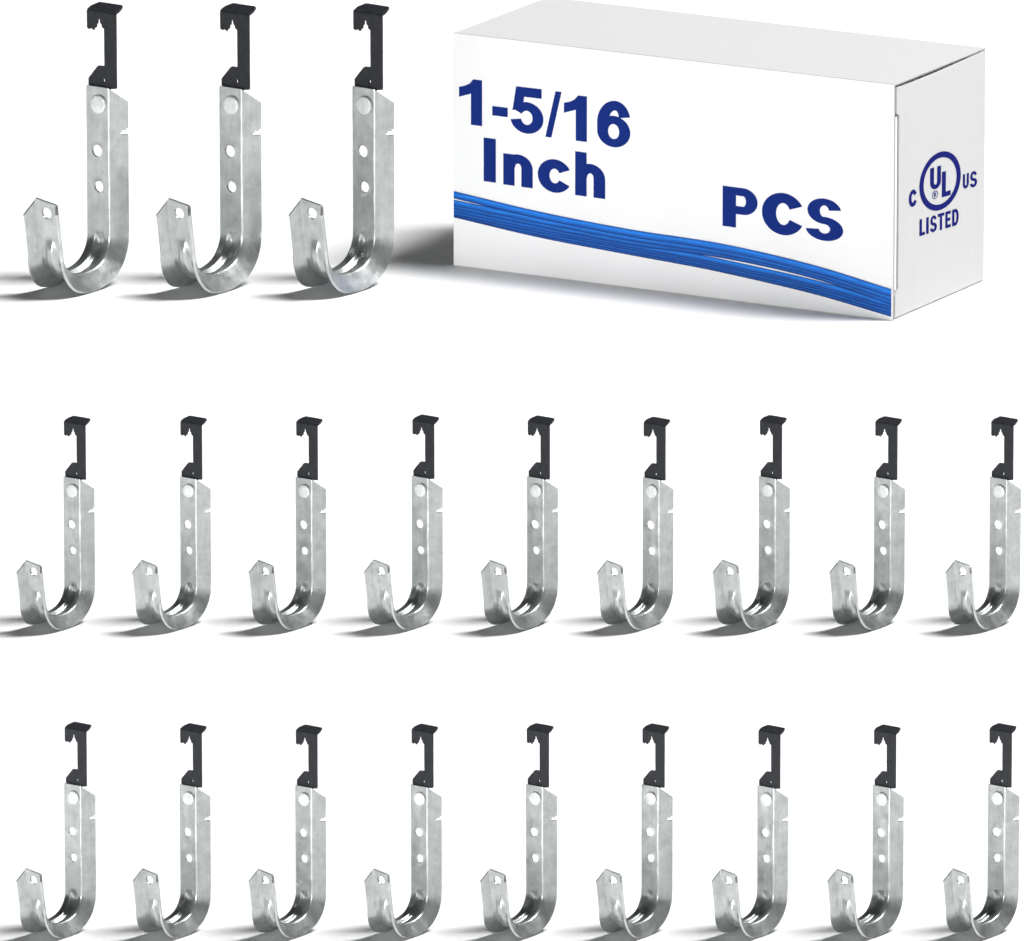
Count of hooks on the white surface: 21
